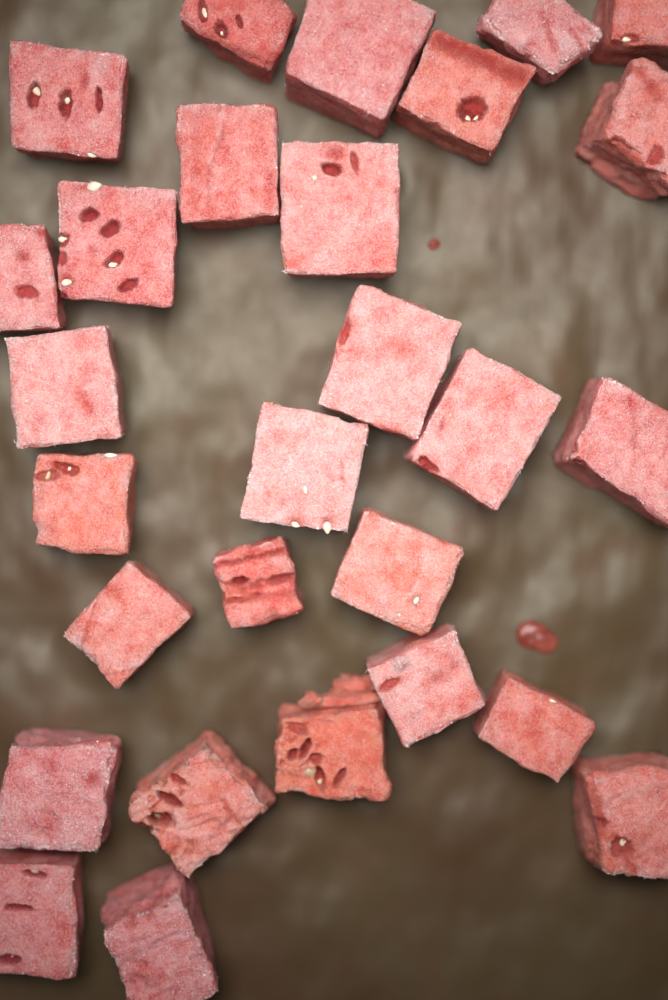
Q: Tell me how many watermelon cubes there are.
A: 28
